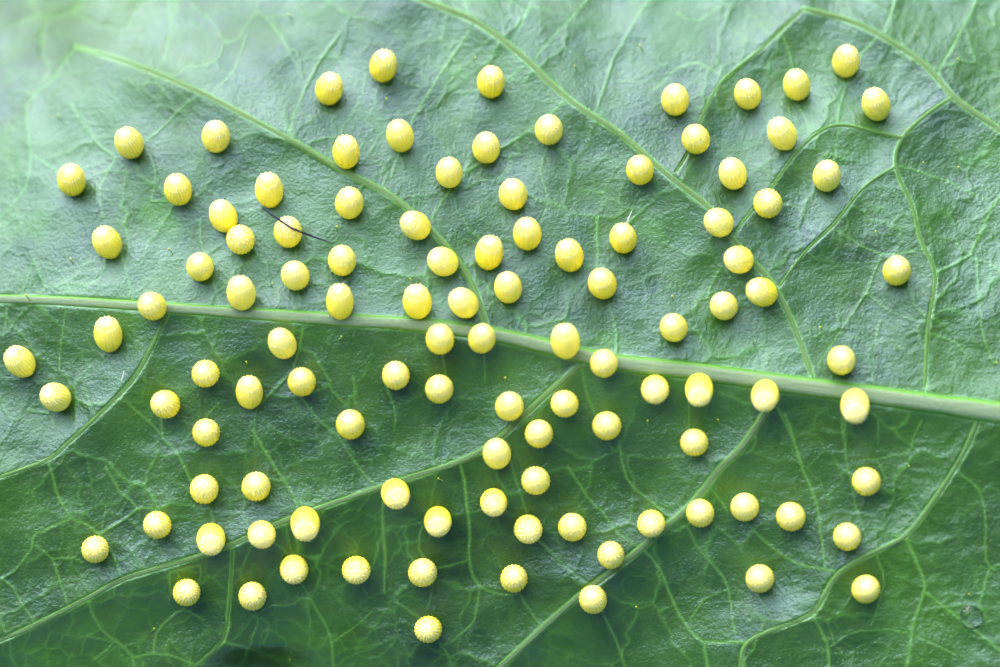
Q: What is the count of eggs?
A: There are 109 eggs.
